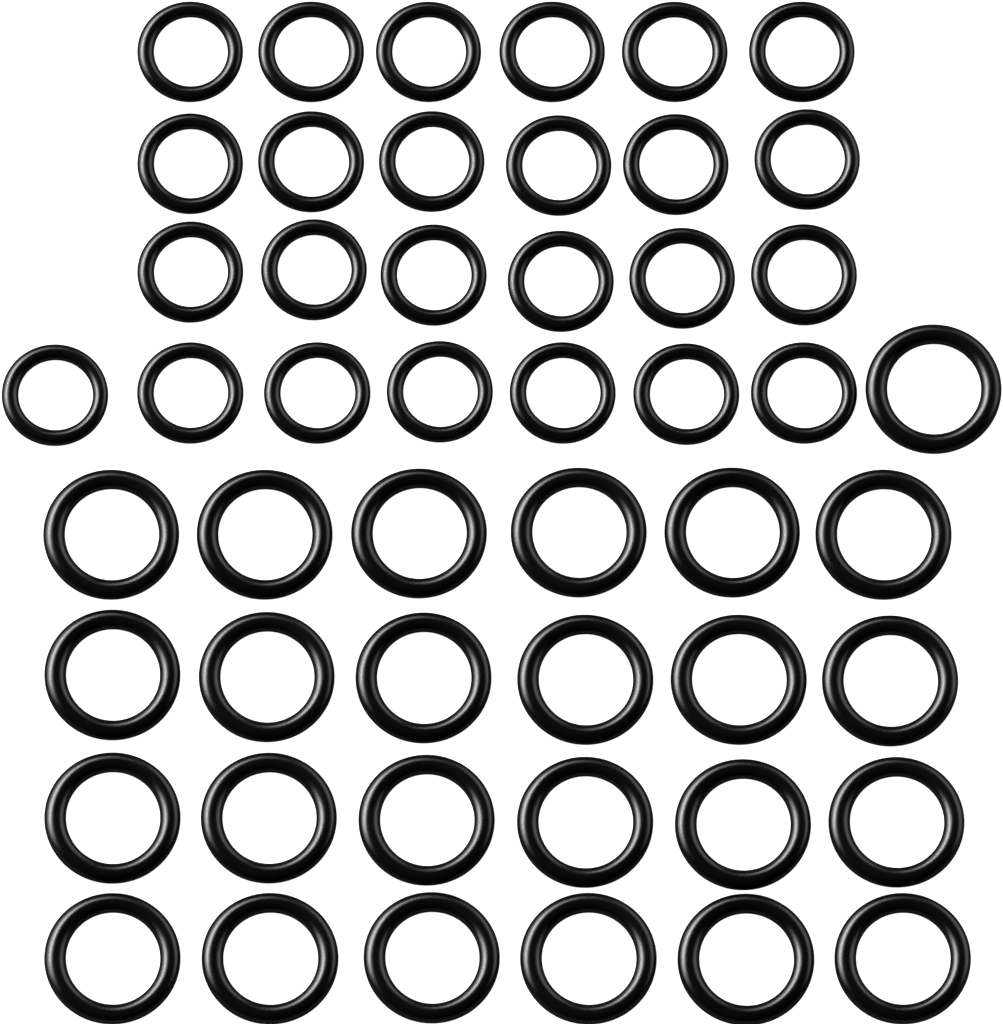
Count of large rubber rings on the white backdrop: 25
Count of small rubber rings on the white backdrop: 25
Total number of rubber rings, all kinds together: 50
